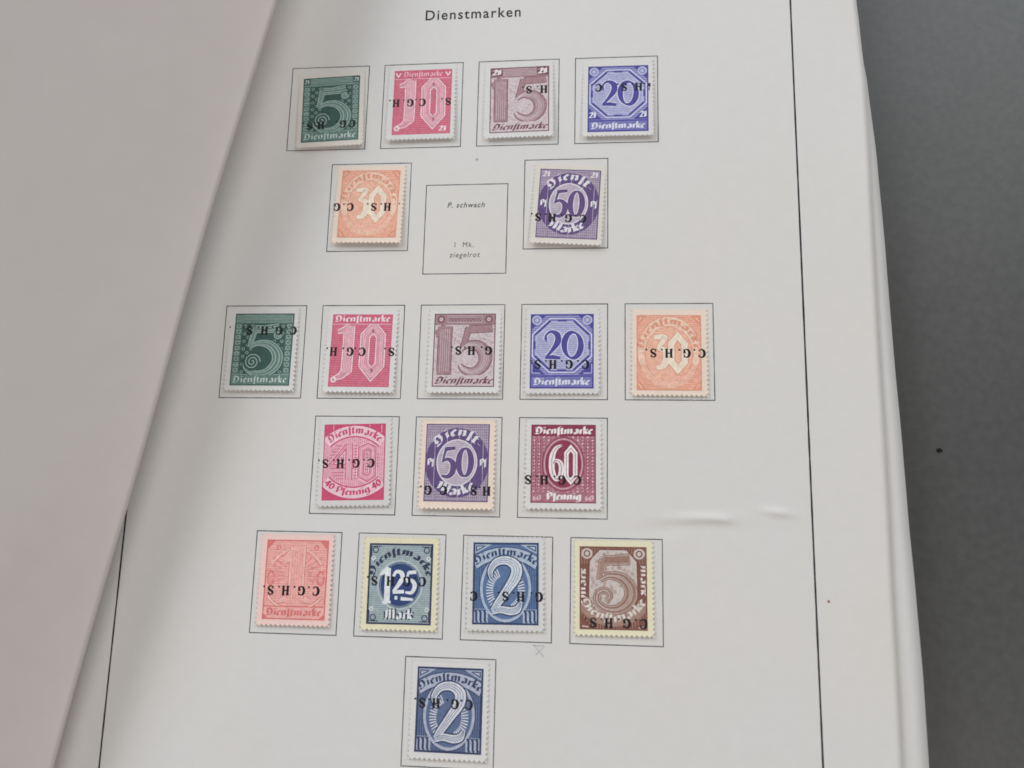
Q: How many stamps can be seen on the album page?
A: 19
